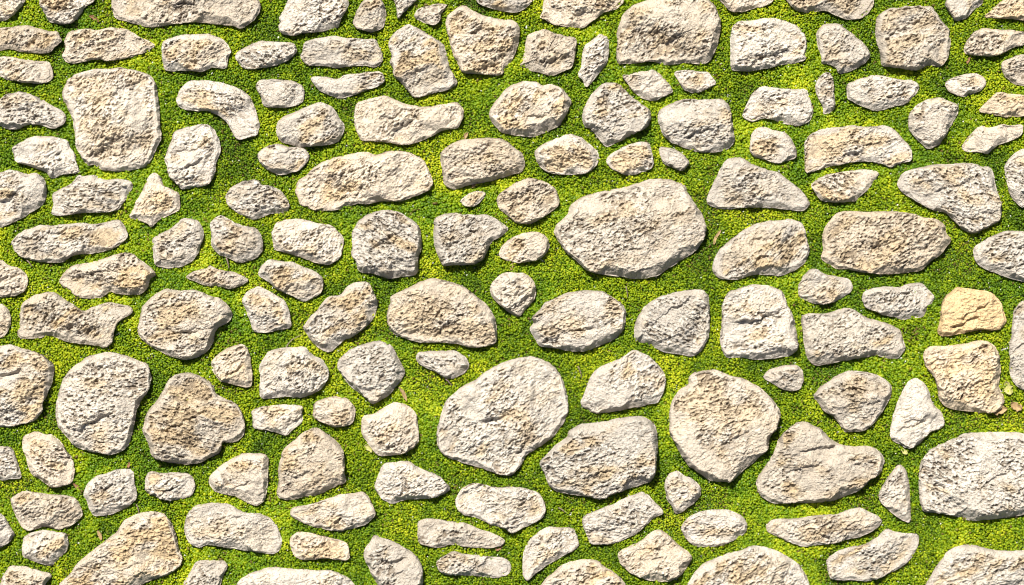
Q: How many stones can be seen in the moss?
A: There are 150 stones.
